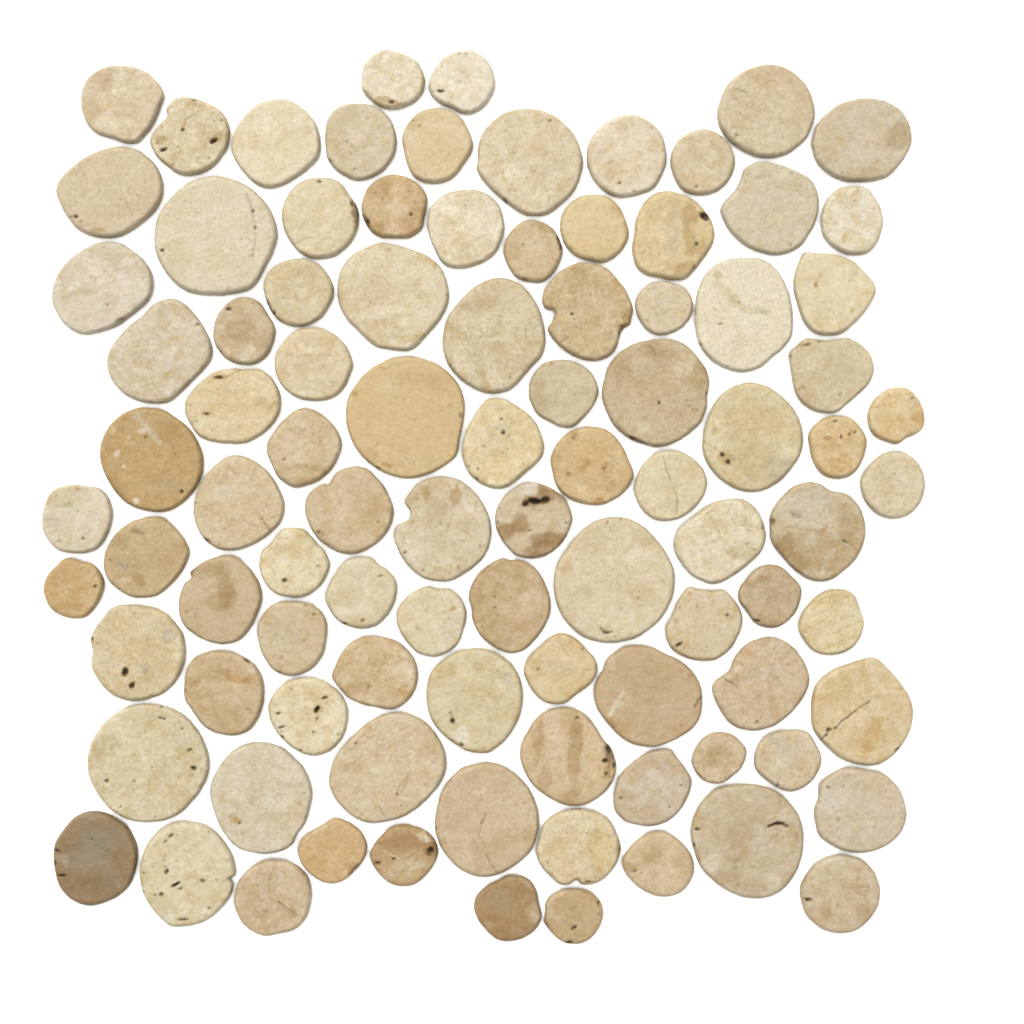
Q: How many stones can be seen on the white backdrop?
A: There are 95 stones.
